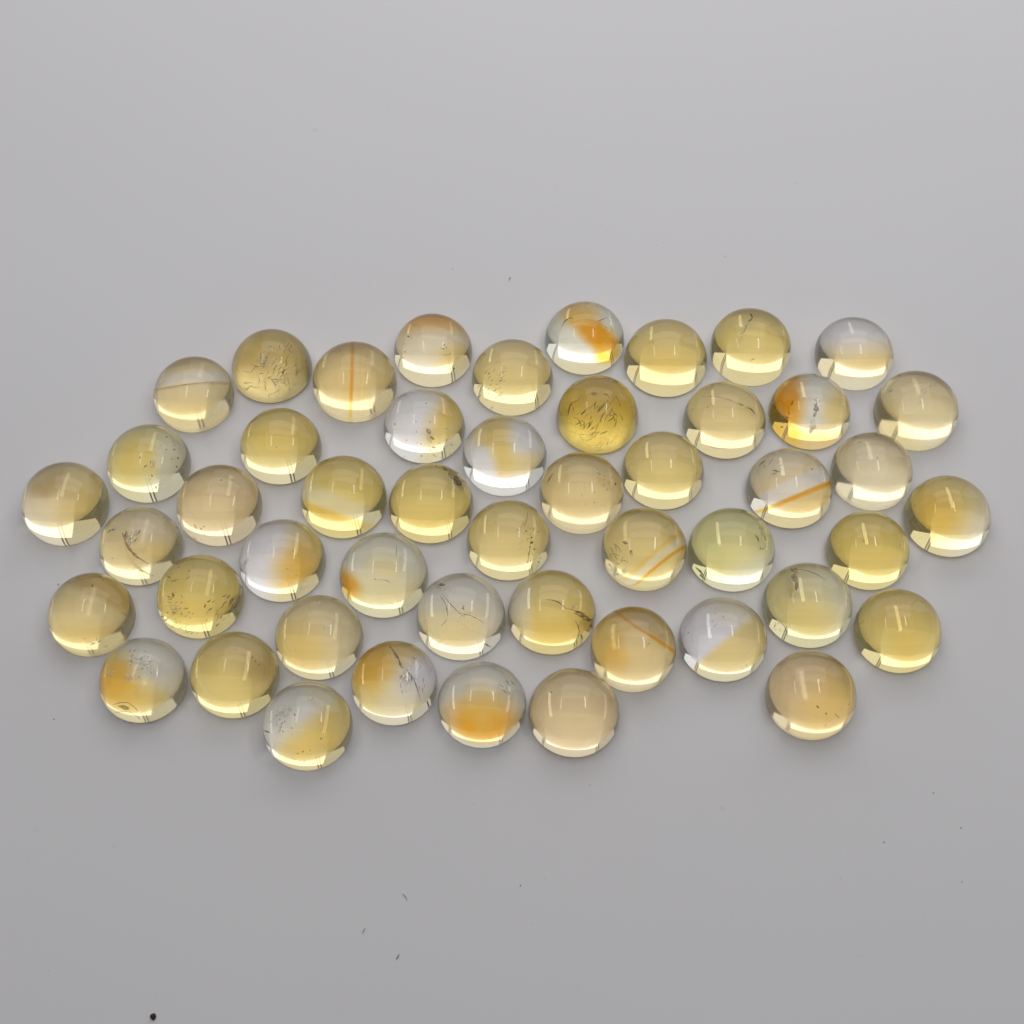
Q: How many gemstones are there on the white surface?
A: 49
